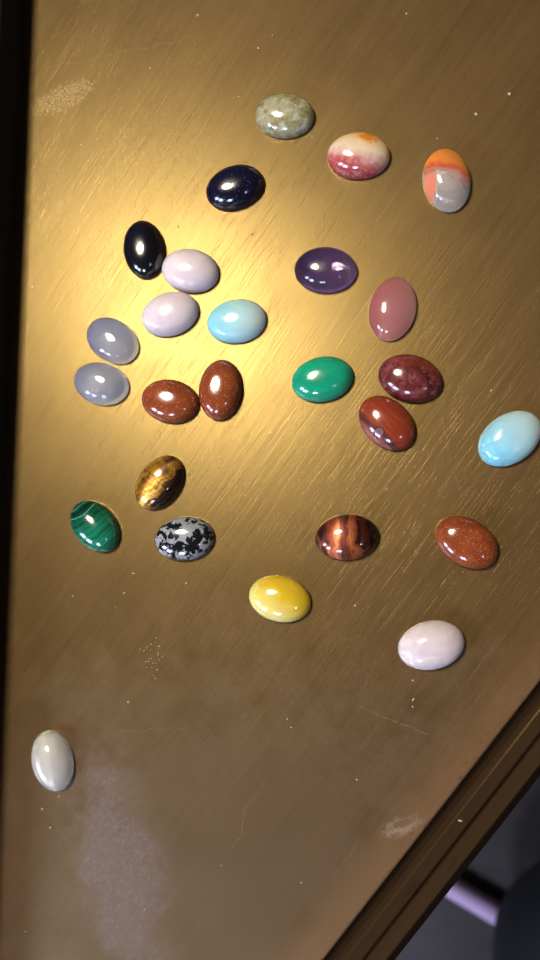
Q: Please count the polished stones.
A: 26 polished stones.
